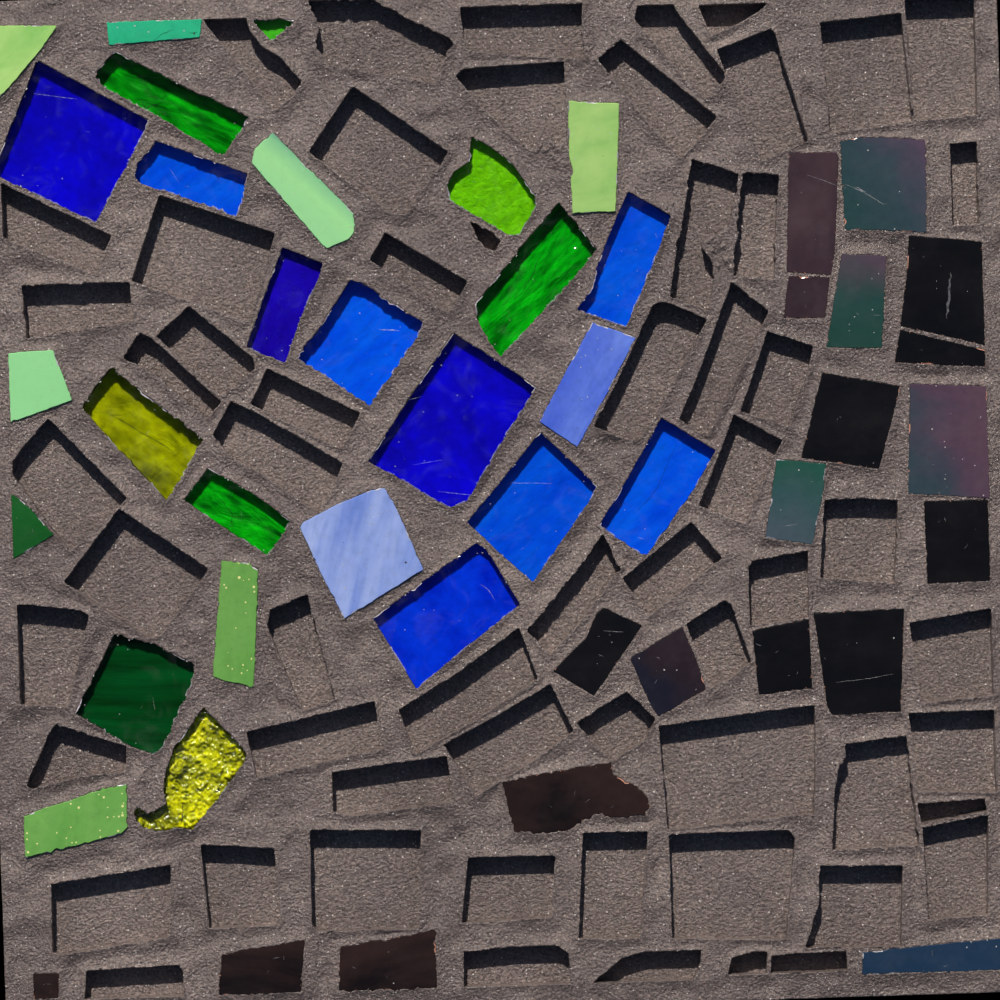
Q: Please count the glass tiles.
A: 46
